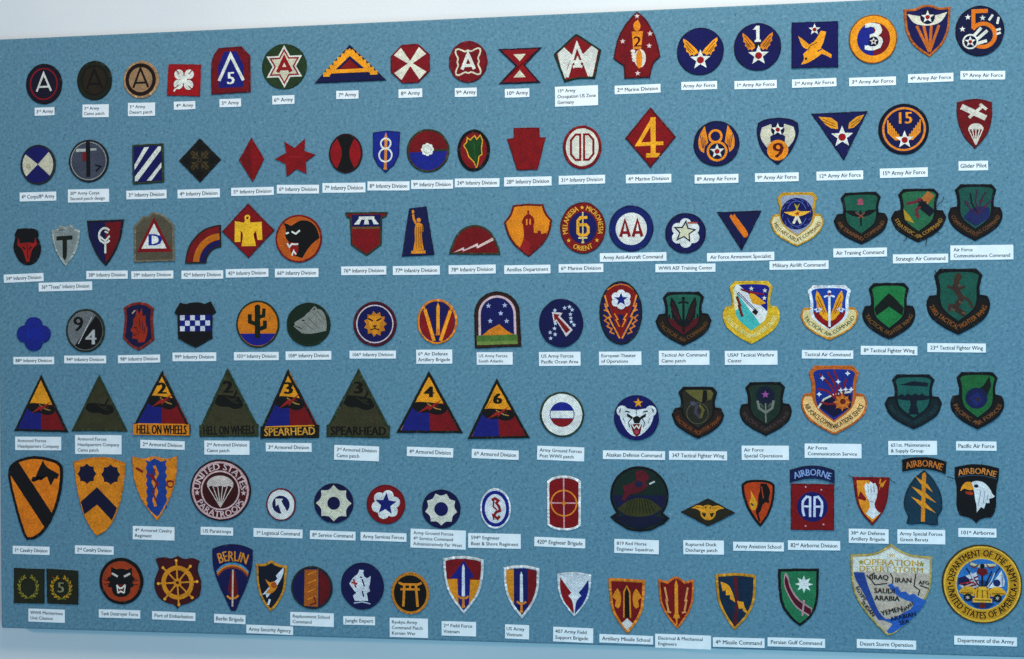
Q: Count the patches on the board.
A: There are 121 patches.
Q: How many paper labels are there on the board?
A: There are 120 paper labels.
